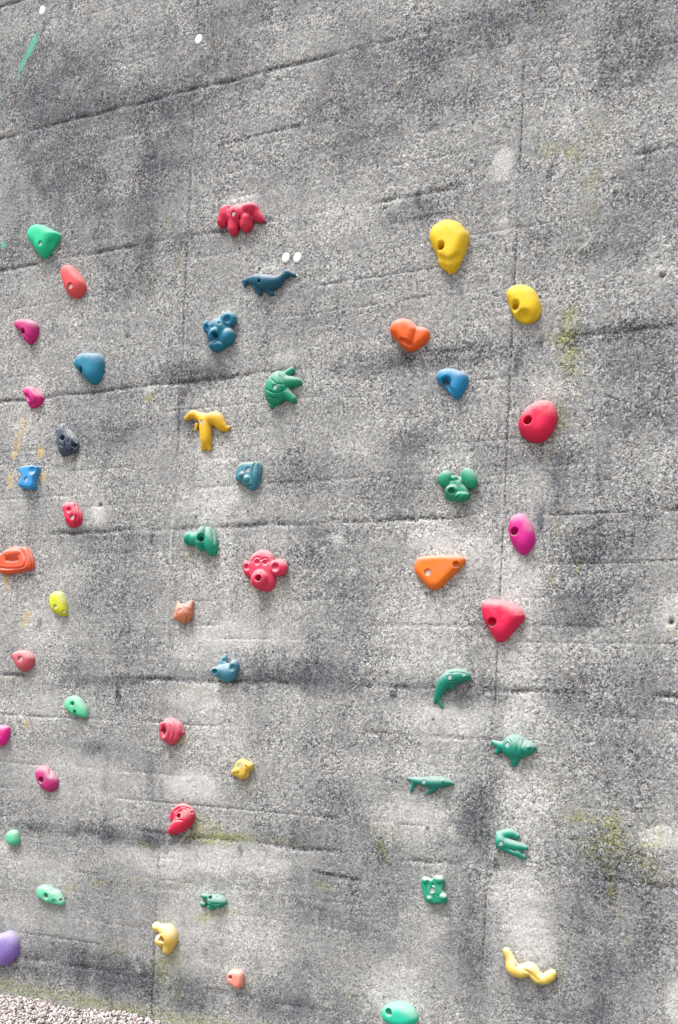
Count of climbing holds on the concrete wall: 49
